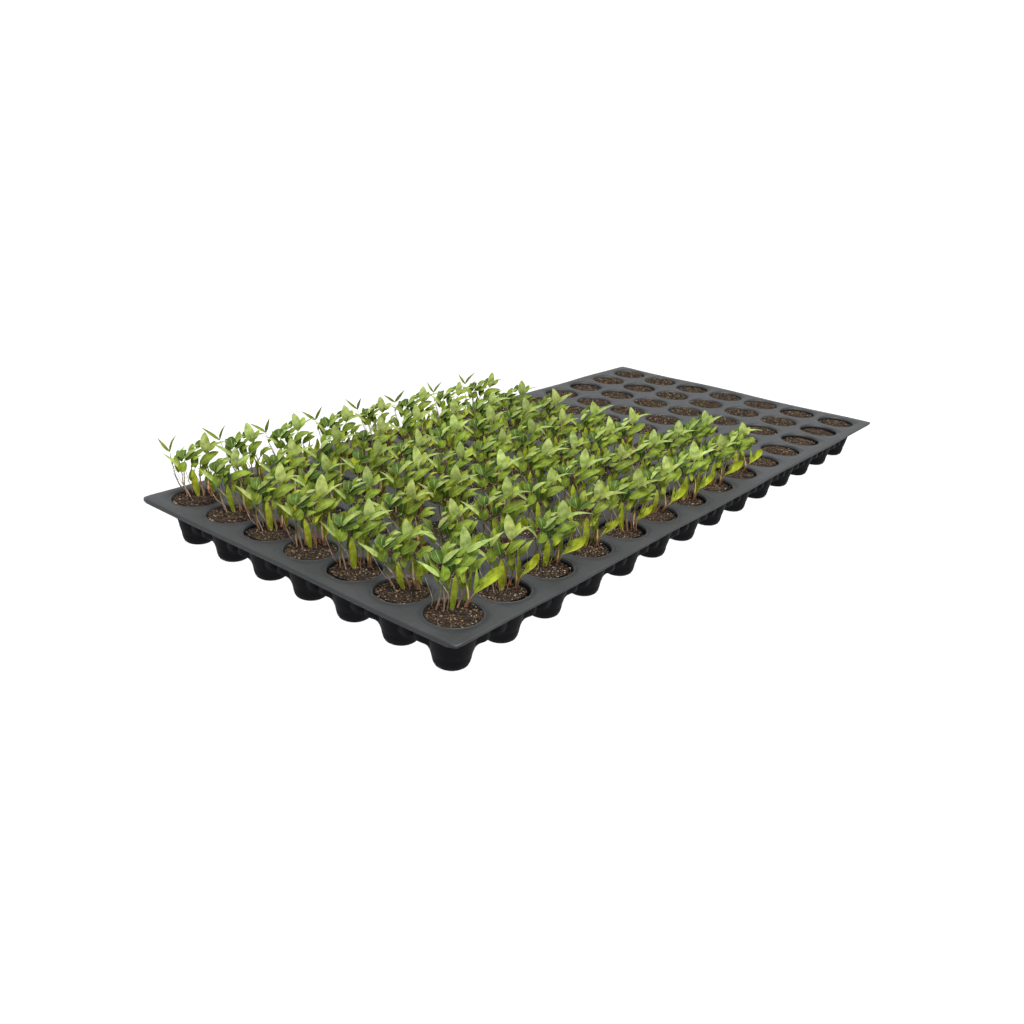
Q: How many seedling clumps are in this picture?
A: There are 58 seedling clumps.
